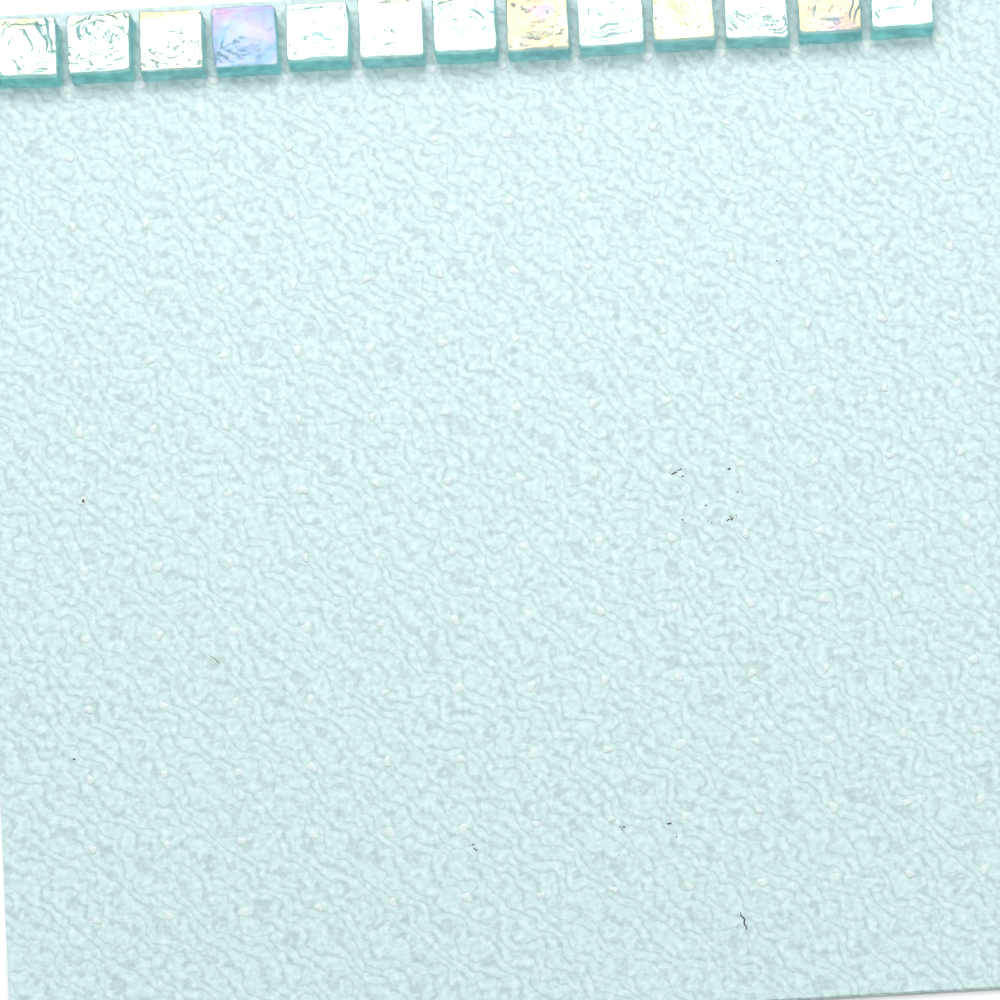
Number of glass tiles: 13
